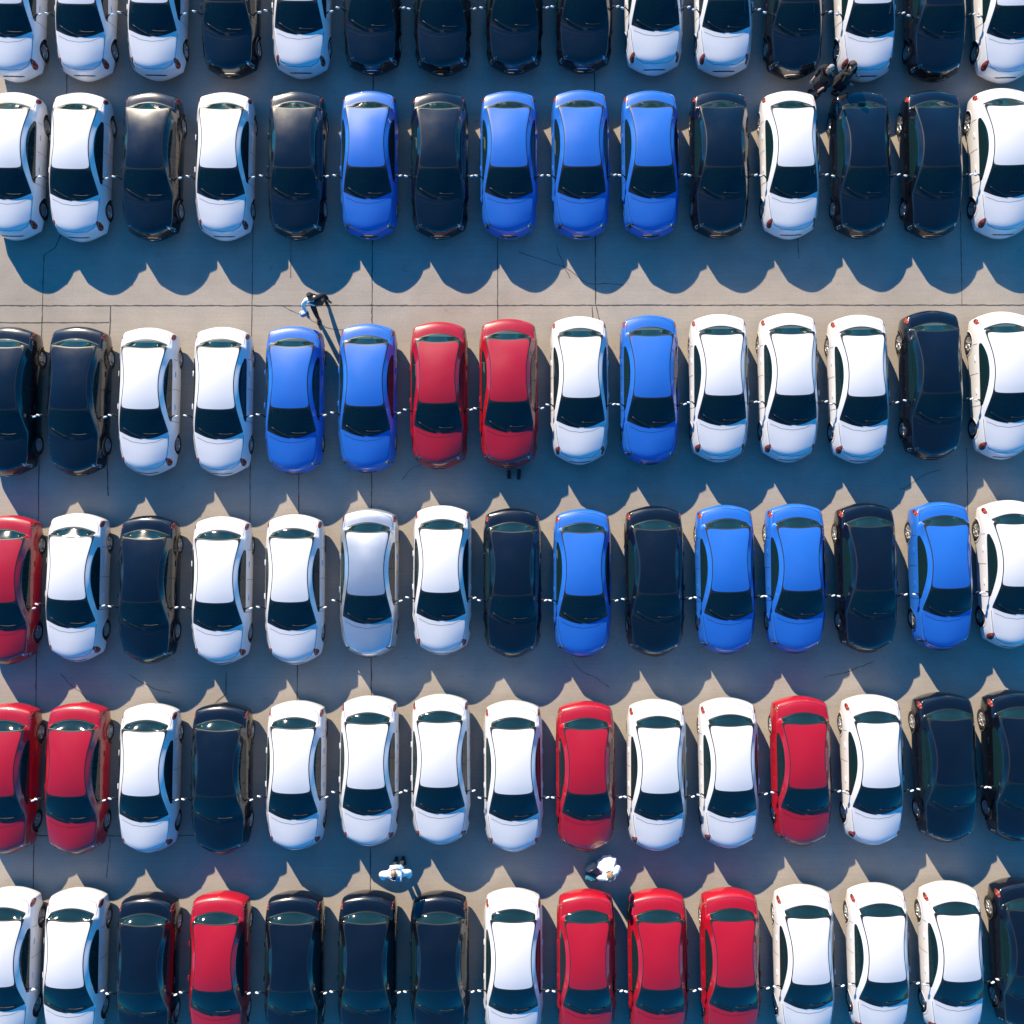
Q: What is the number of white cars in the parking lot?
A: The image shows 39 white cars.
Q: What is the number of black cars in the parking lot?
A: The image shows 28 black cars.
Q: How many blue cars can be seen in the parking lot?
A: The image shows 11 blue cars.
